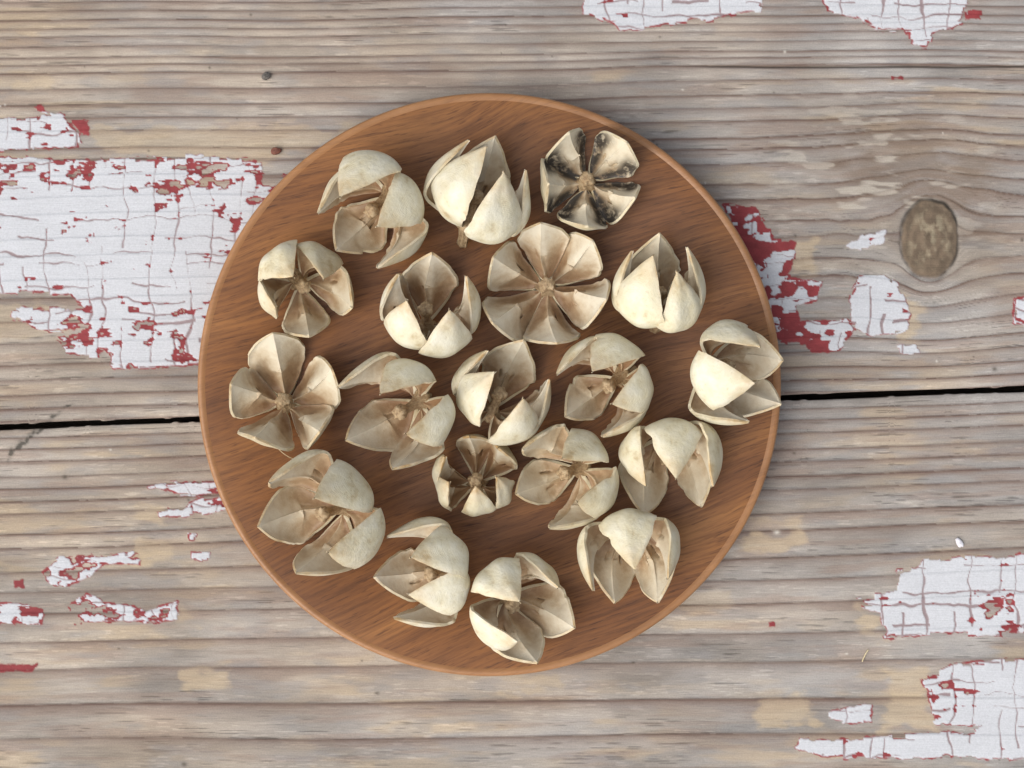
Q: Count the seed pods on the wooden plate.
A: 19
